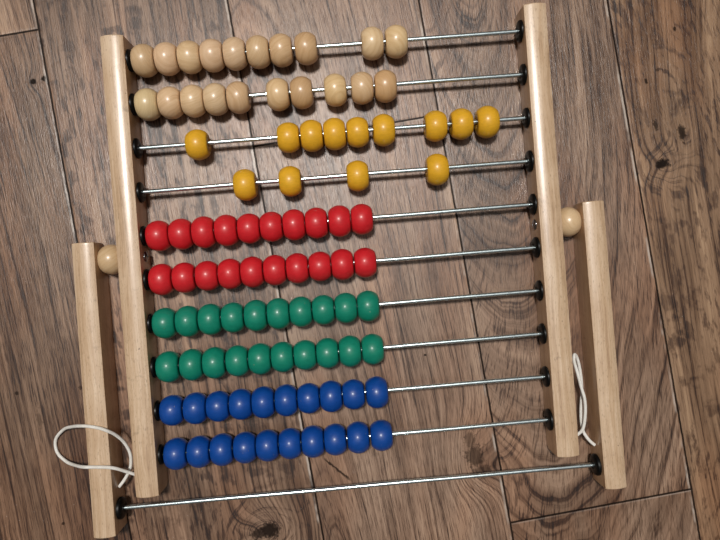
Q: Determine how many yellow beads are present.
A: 13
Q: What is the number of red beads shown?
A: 20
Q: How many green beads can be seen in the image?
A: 20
